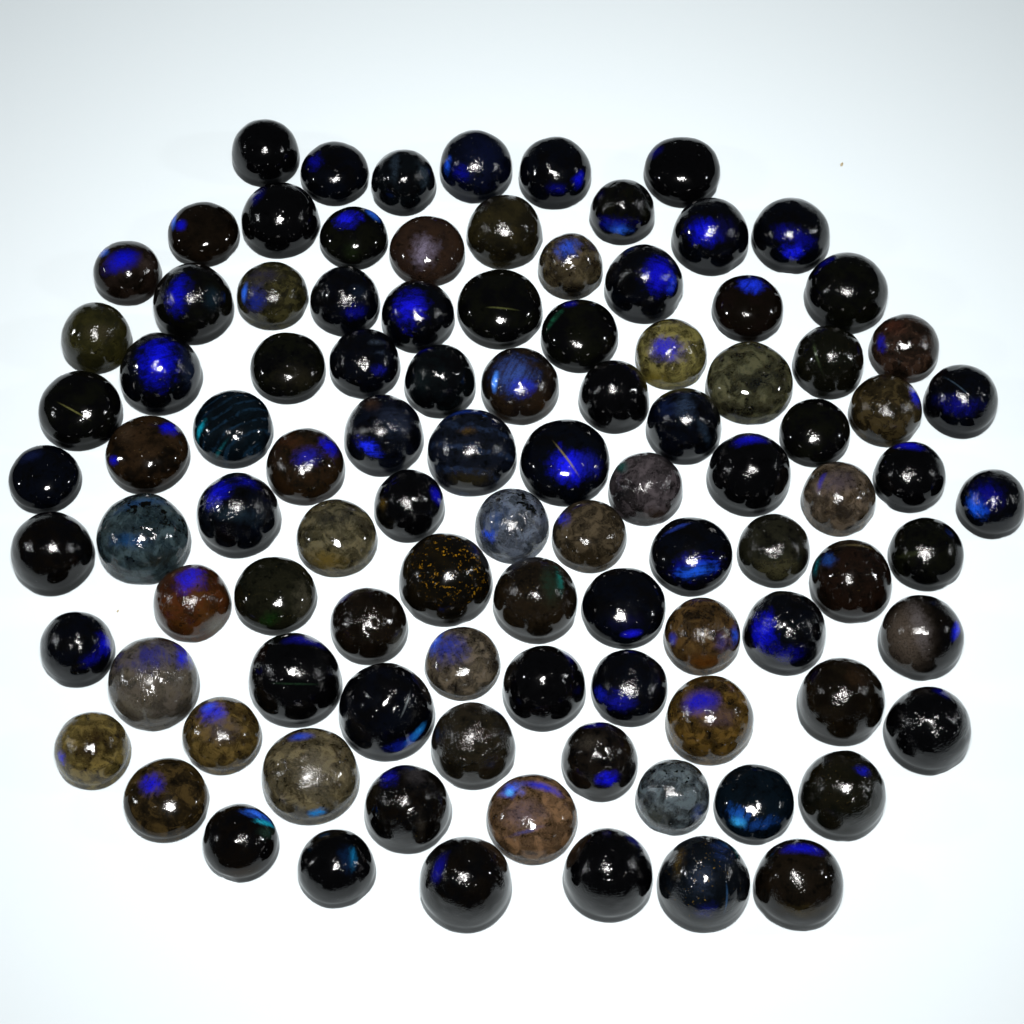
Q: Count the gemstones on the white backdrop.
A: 100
